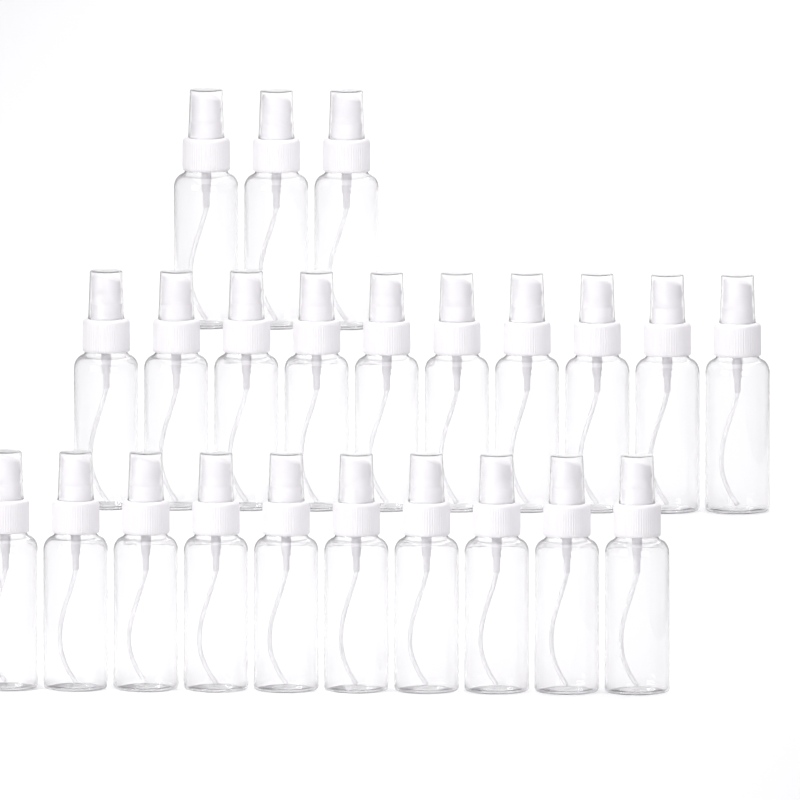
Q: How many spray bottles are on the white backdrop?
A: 23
